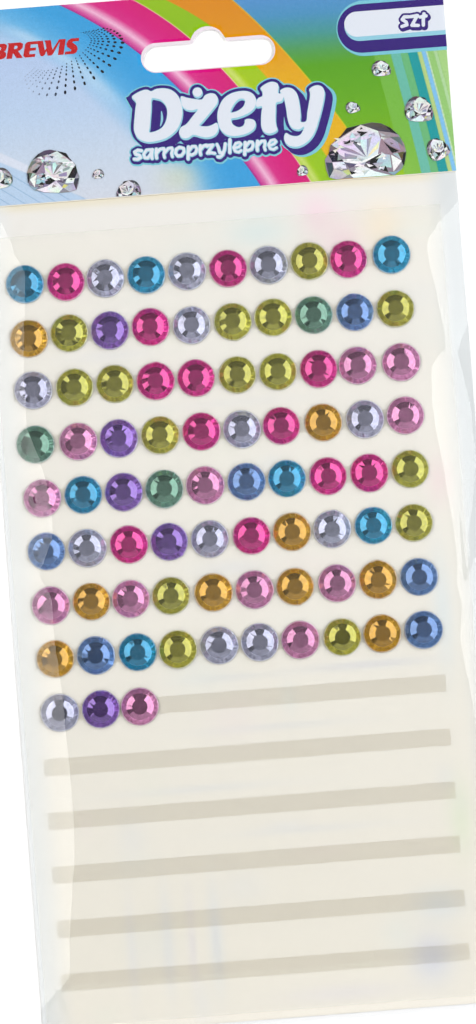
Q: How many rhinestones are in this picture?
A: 83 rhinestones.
